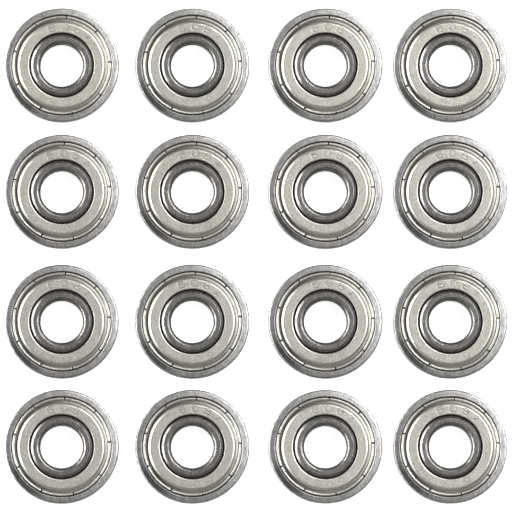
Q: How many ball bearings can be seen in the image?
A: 16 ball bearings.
